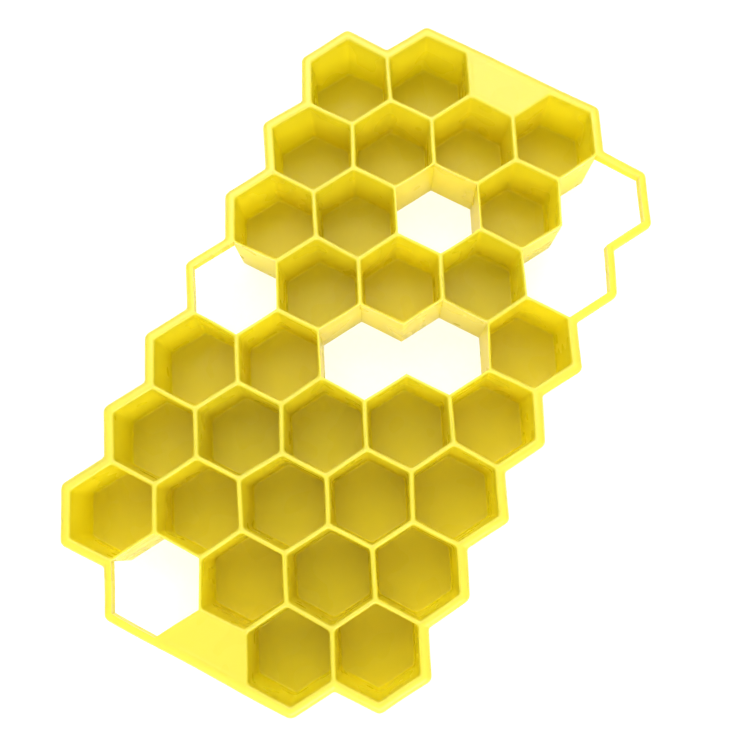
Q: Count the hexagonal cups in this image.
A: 30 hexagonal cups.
